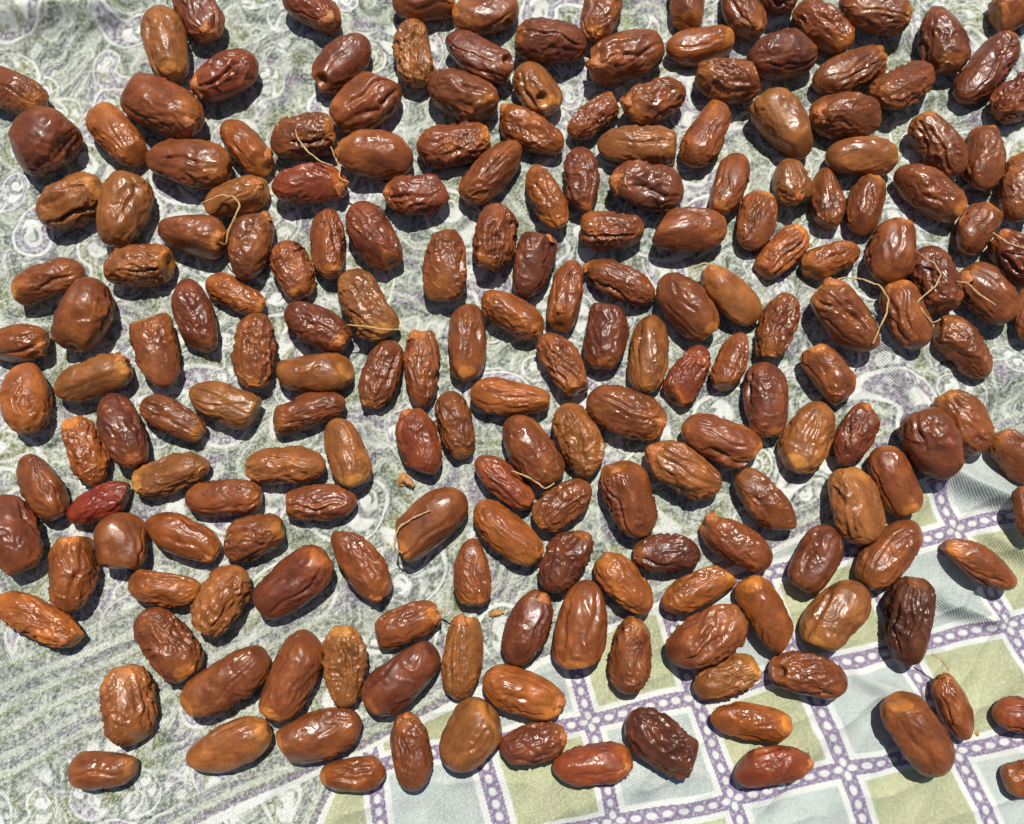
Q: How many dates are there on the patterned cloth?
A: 200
